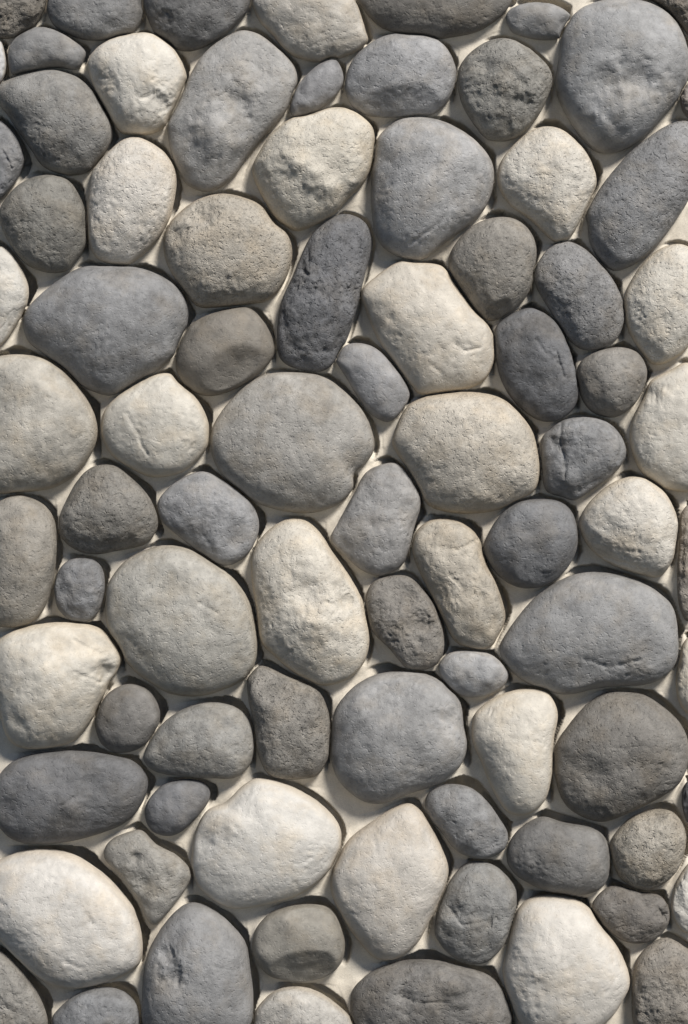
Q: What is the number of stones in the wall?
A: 85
